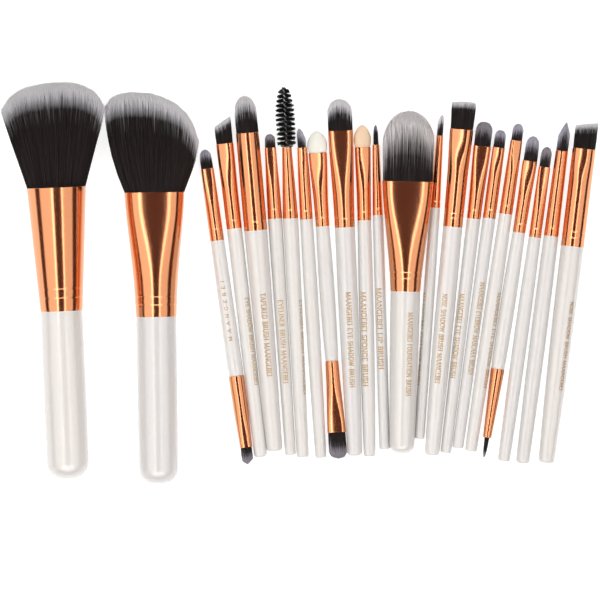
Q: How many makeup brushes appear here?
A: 22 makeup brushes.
